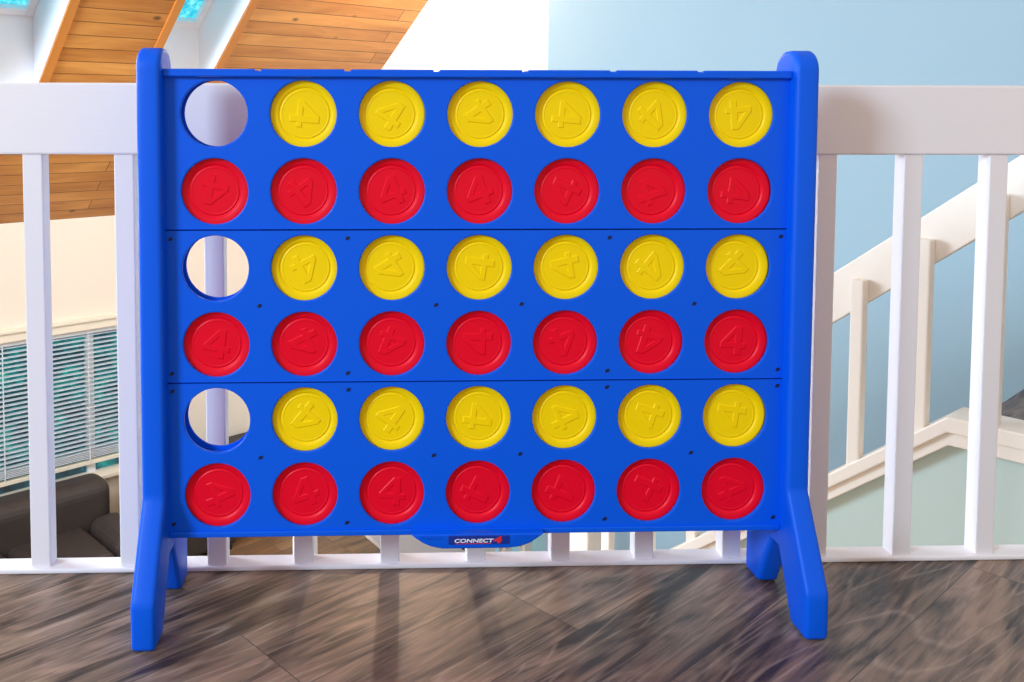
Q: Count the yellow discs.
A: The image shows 18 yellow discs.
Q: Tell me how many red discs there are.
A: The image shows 21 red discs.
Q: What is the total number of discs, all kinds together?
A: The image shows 39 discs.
